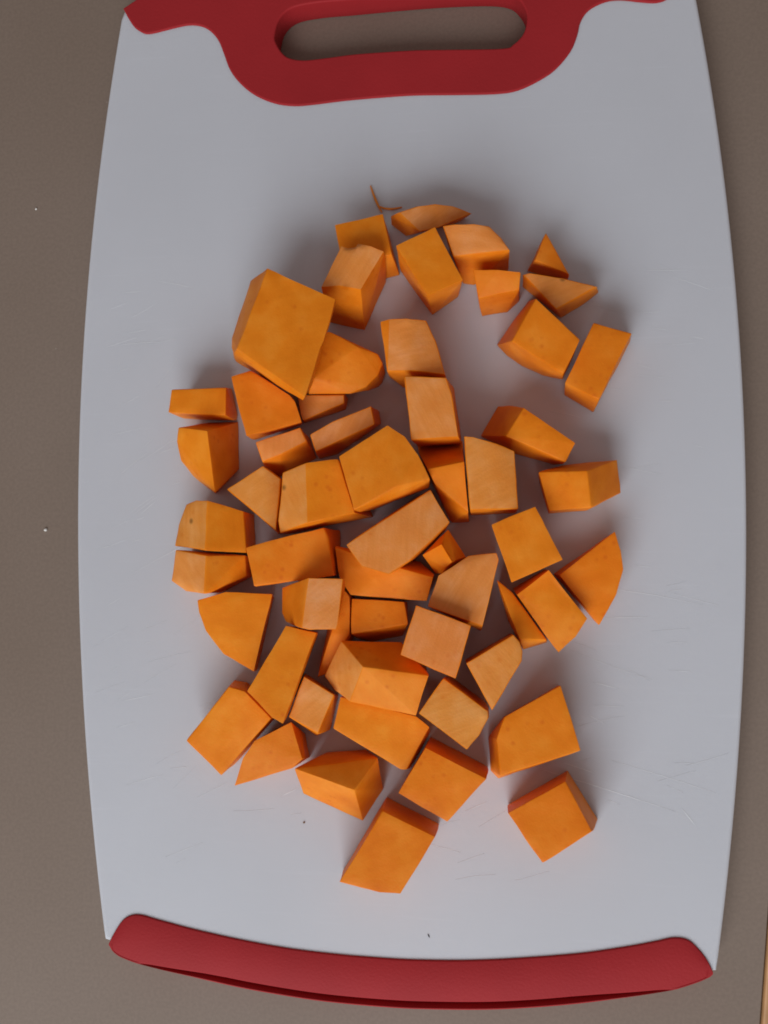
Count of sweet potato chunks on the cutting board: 56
